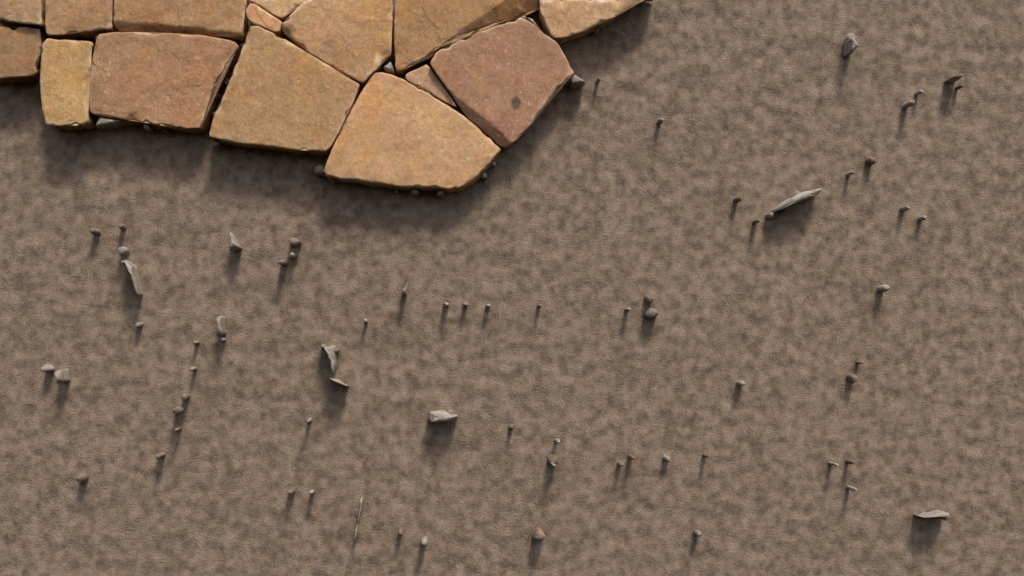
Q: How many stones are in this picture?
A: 15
